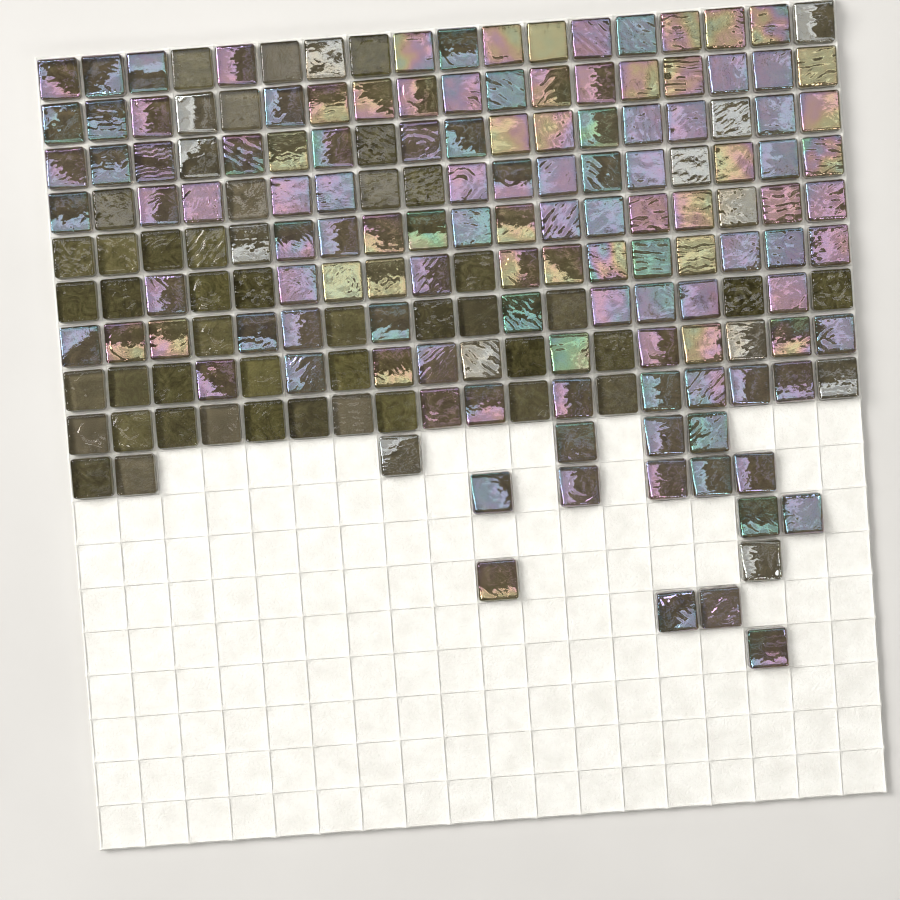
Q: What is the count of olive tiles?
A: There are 44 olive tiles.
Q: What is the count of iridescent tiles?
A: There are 136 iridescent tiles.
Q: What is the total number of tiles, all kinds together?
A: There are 180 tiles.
